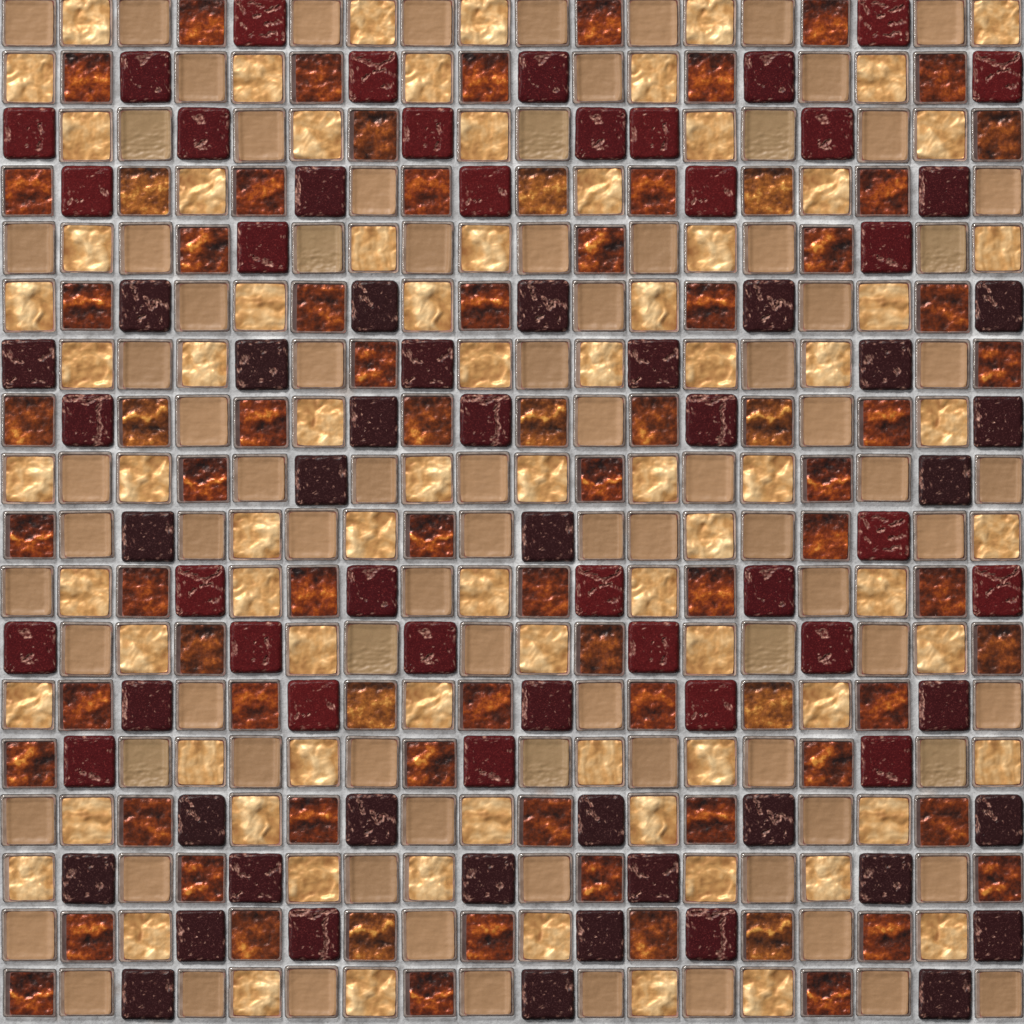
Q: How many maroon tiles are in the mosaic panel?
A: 76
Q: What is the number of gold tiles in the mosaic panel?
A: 81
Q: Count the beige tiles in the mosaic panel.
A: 89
